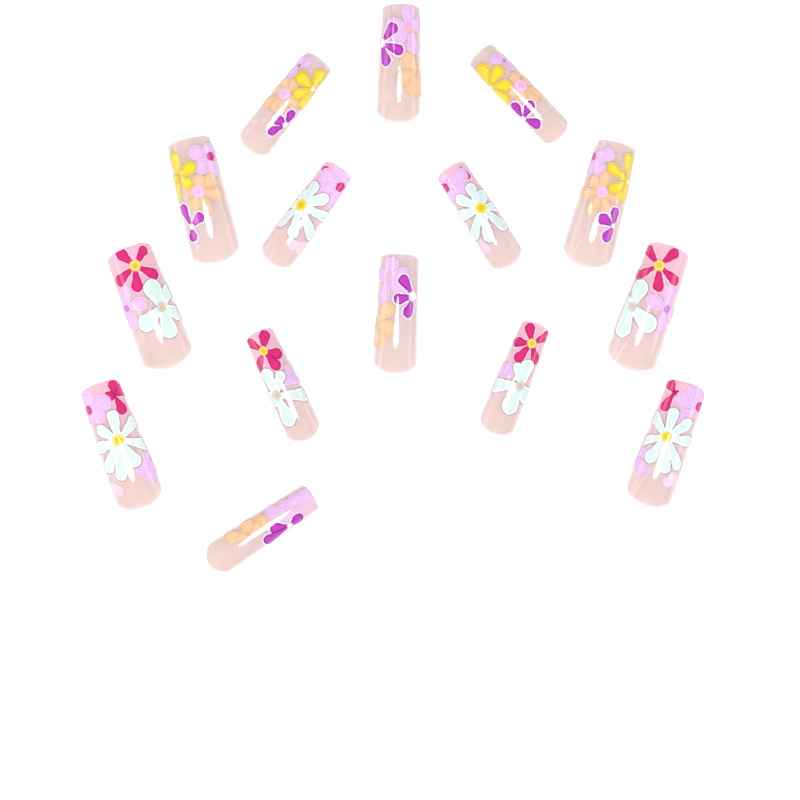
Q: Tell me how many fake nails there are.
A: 15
